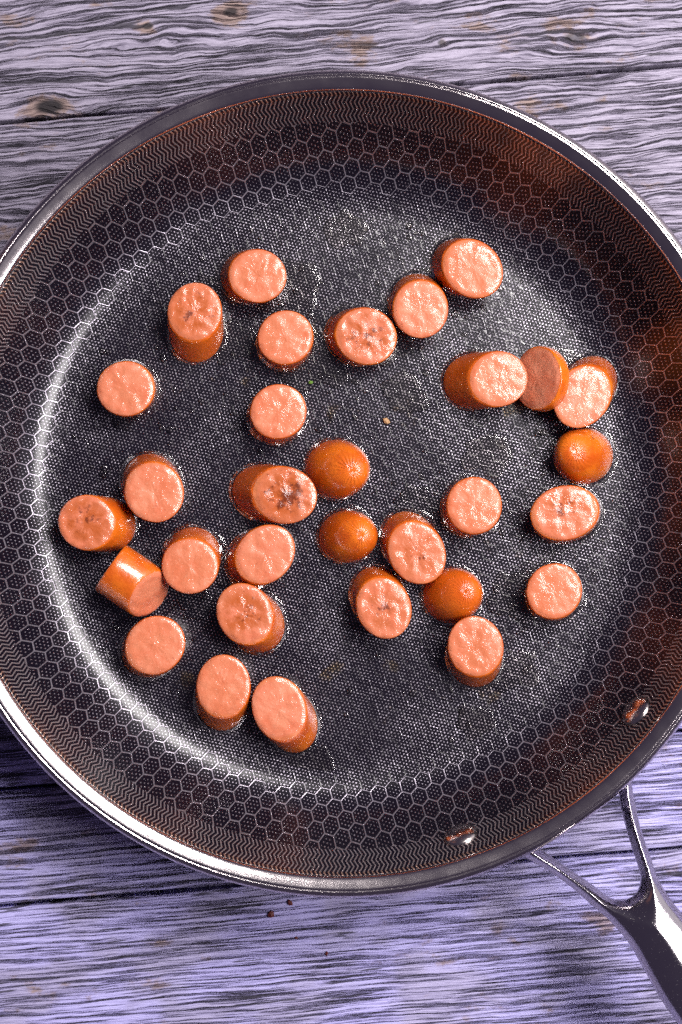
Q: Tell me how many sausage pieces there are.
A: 31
